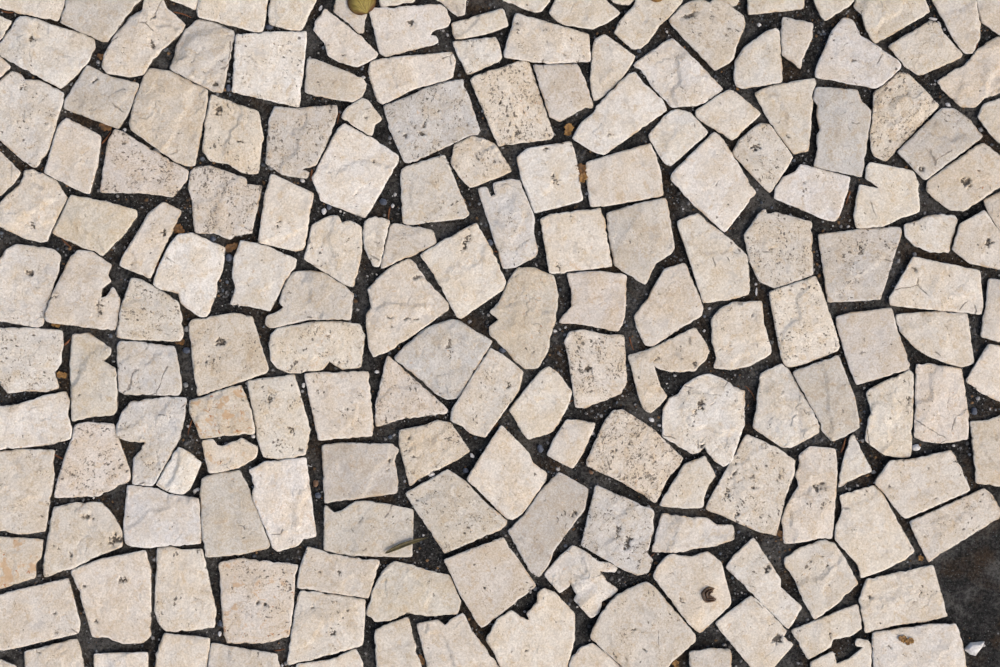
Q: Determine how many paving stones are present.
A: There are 181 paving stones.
